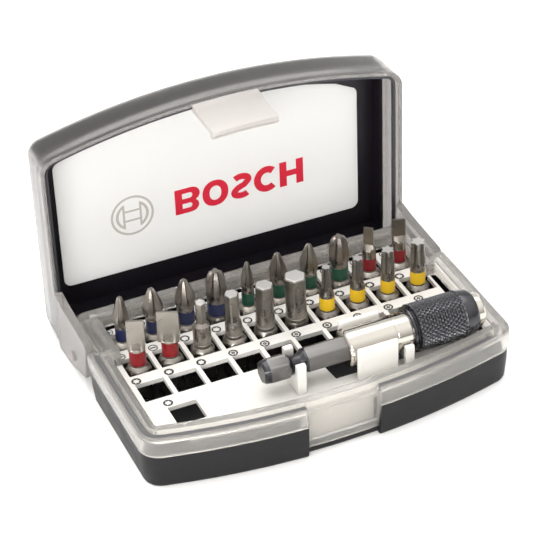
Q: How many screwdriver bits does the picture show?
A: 20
